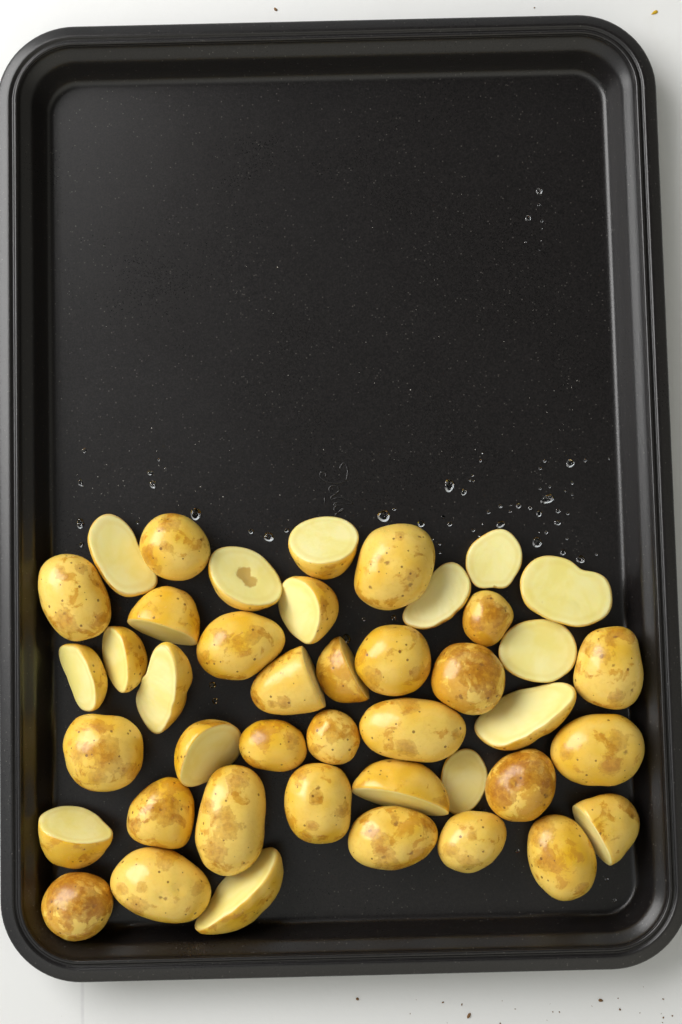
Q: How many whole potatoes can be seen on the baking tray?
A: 22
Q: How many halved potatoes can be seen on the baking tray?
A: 21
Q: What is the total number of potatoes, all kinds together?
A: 43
